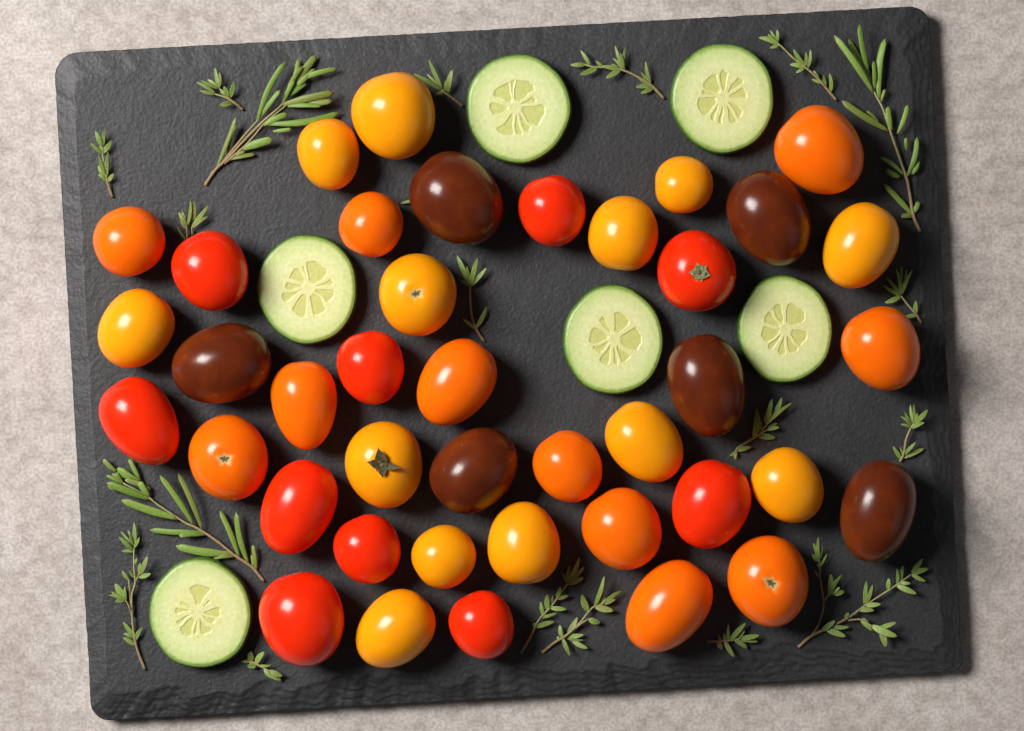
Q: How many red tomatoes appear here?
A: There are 10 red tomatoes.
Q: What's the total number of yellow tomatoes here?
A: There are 13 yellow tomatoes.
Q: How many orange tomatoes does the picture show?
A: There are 11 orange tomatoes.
